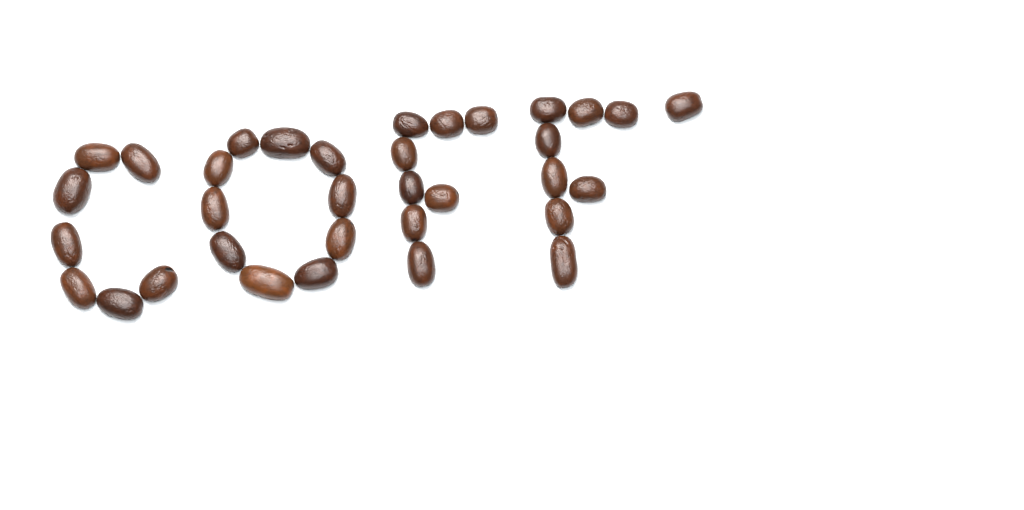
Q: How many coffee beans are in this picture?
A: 34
